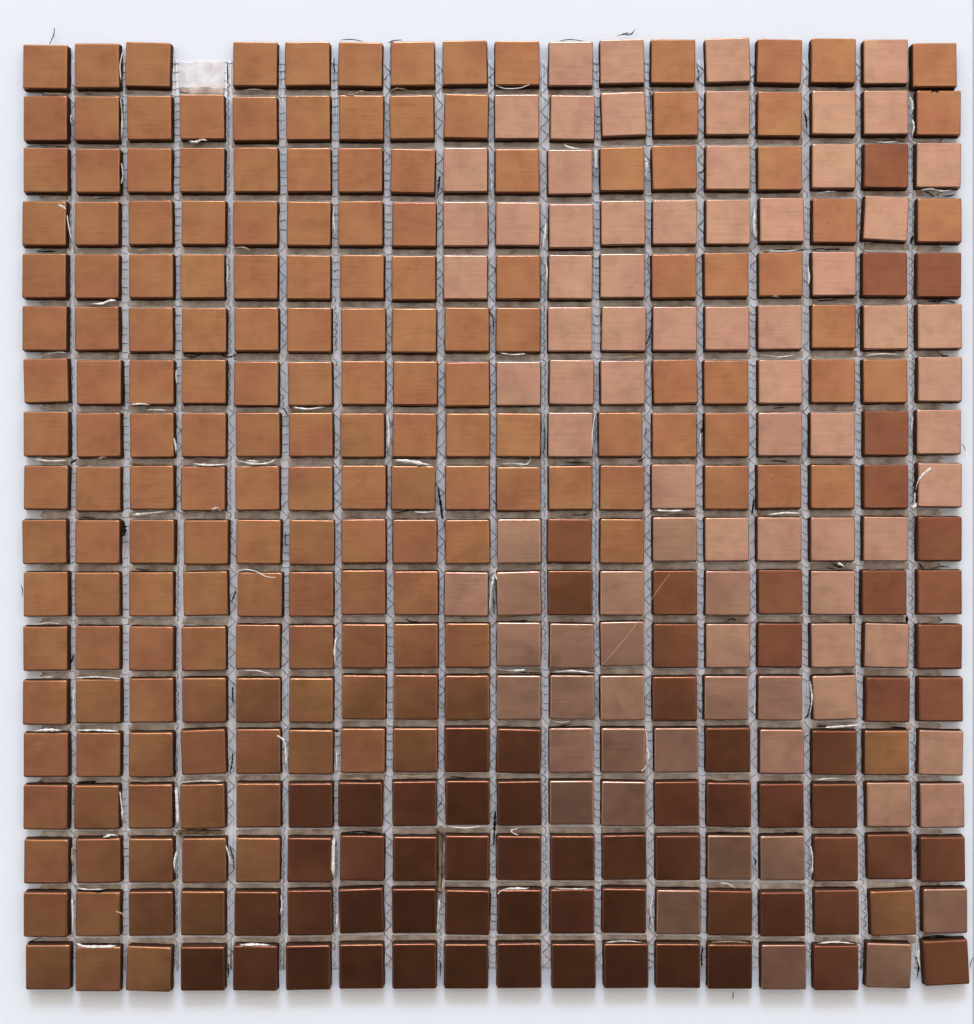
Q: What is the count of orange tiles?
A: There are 174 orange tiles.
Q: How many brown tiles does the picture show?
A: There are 66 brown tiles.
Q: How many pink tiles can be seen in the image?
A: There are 83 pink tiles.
